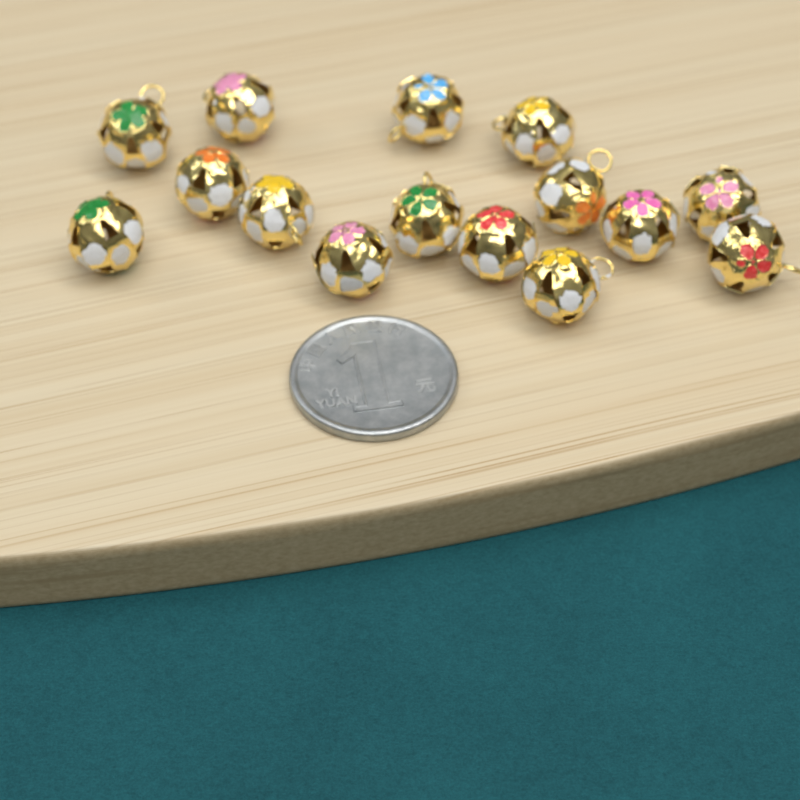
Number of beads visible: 15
